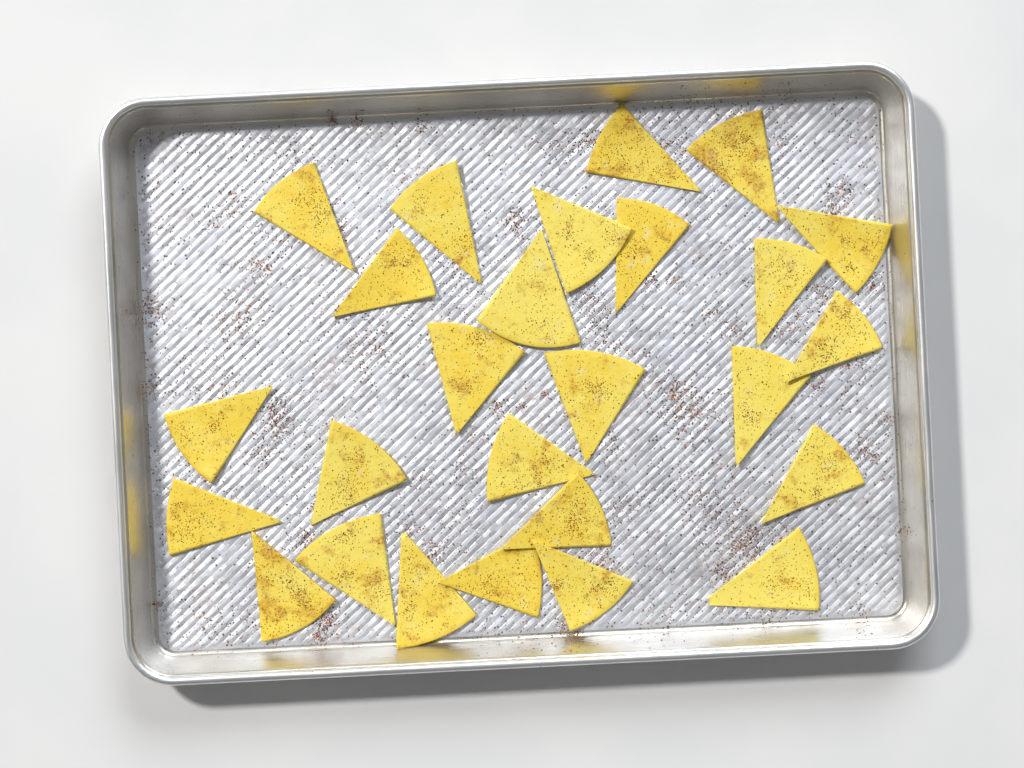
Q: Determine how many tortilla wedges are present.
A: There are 26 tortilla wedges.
